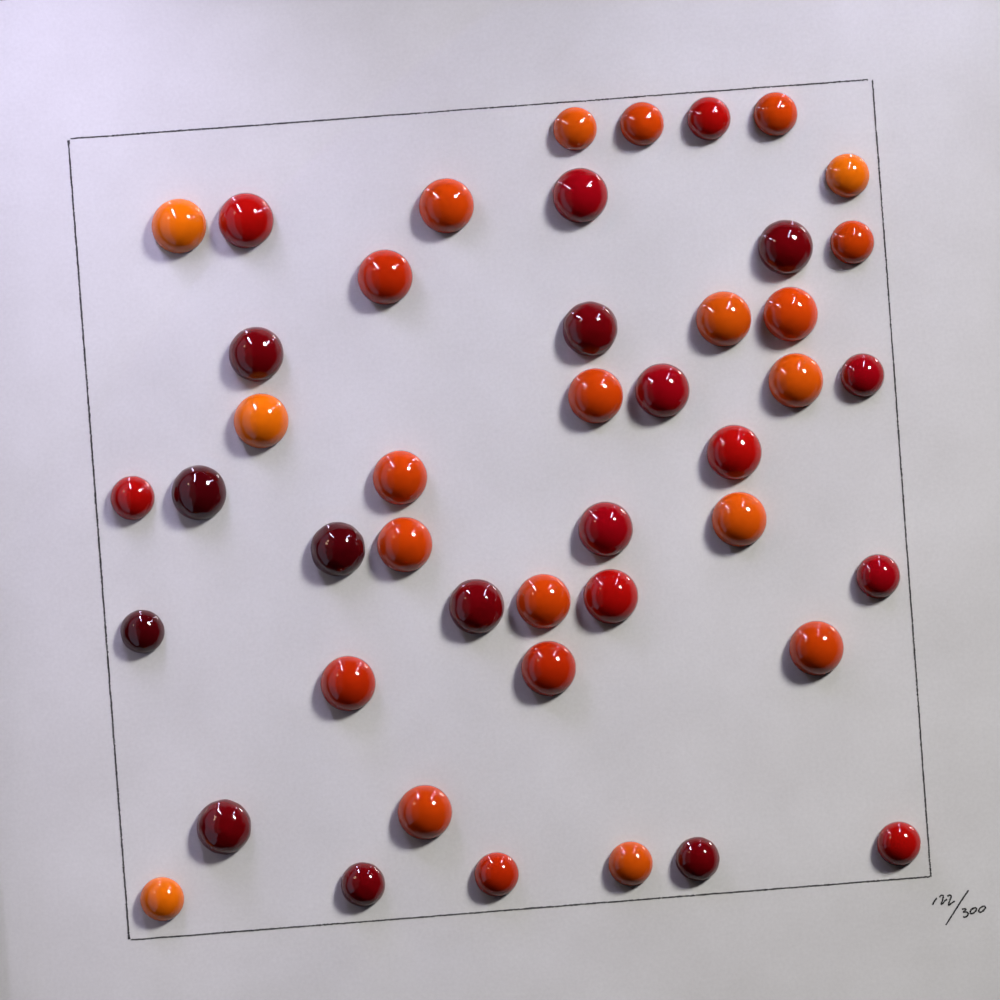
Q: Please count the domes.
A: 45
